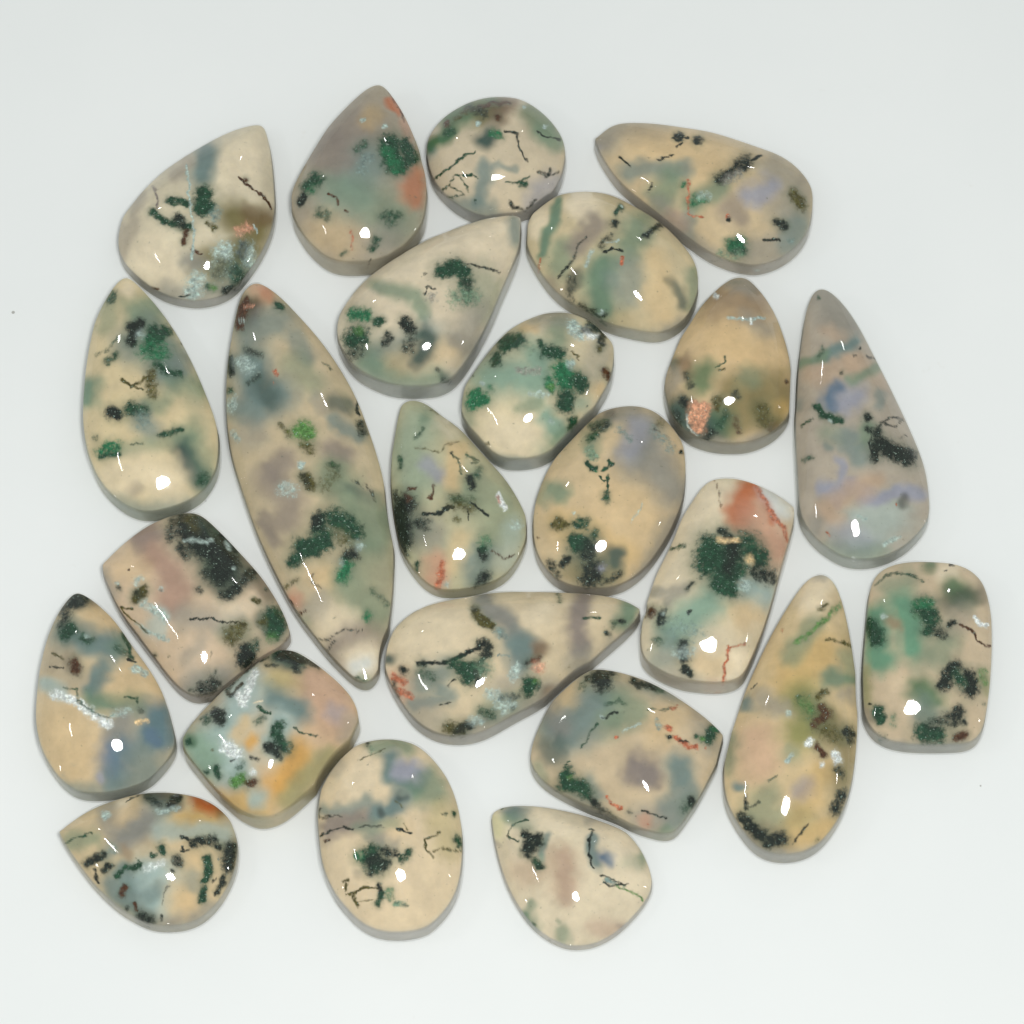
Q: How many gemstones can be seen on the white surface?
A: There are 24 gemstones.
